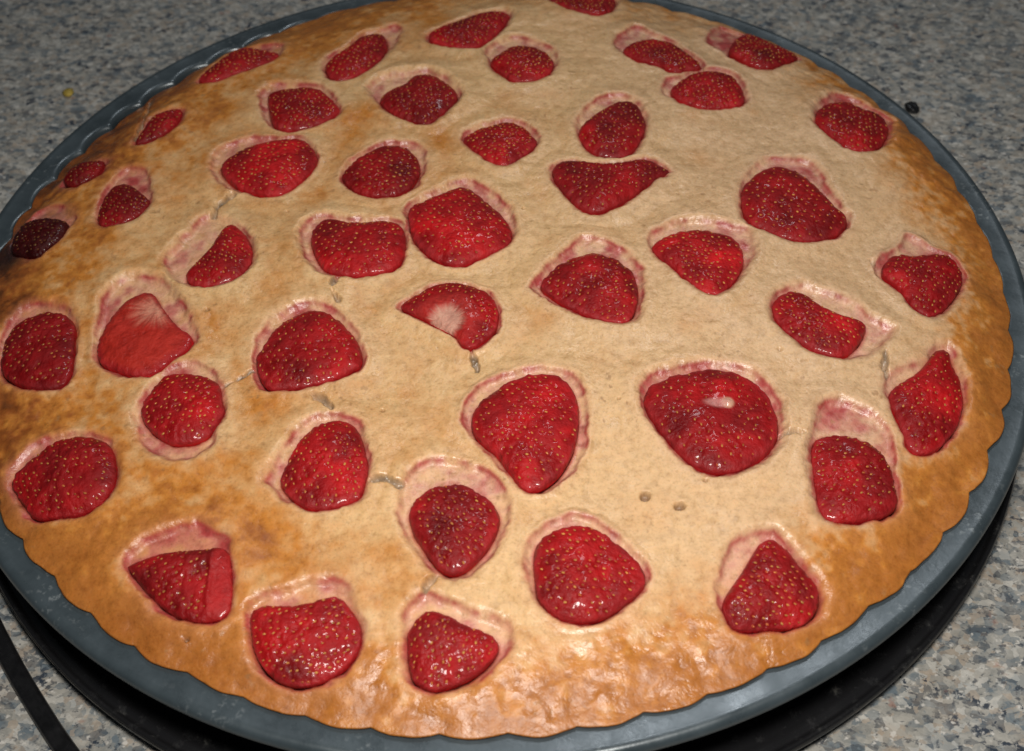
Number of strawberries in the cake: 45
